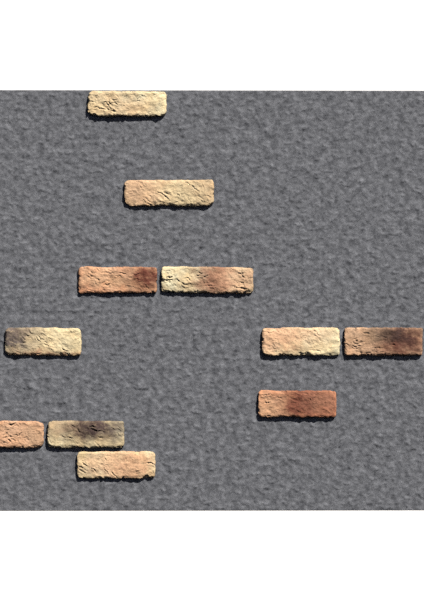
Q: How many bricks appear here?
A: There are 11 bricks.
